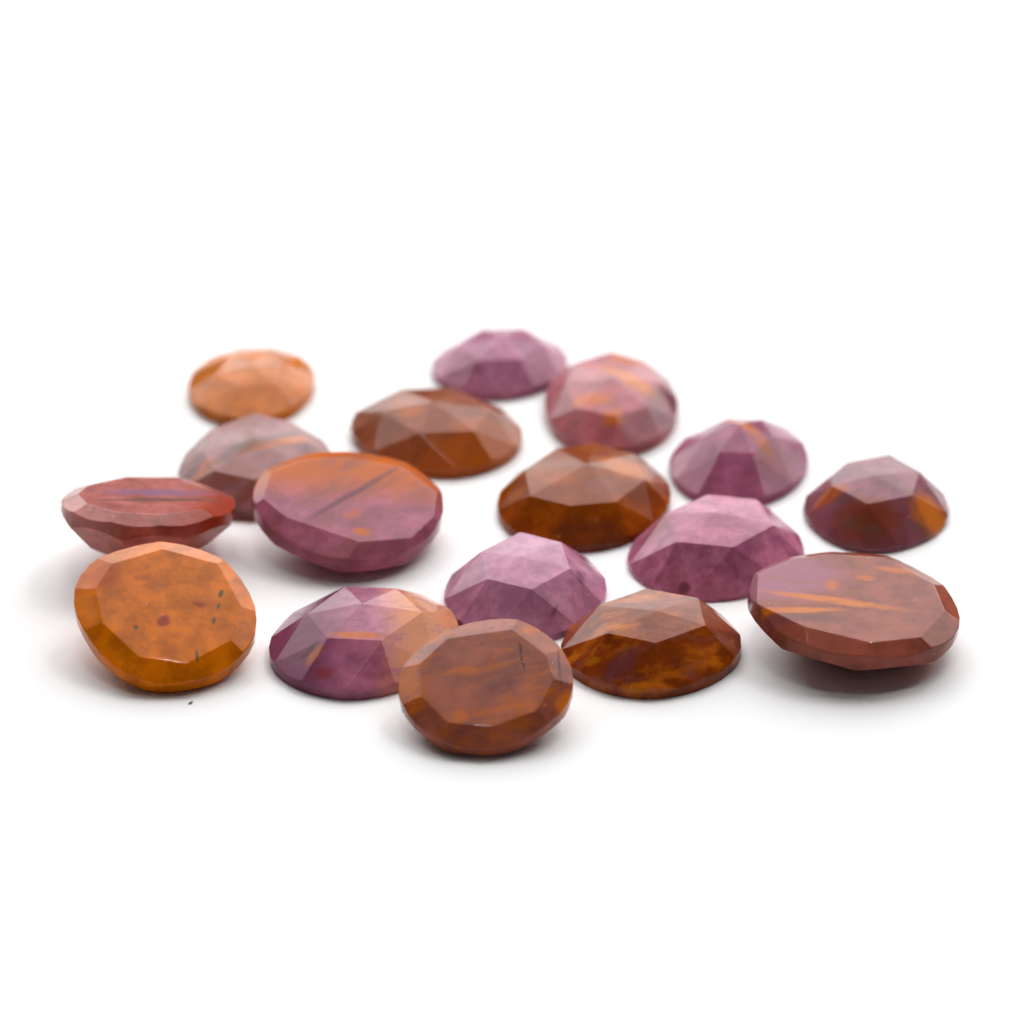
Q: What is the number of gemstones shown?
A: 17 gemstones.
